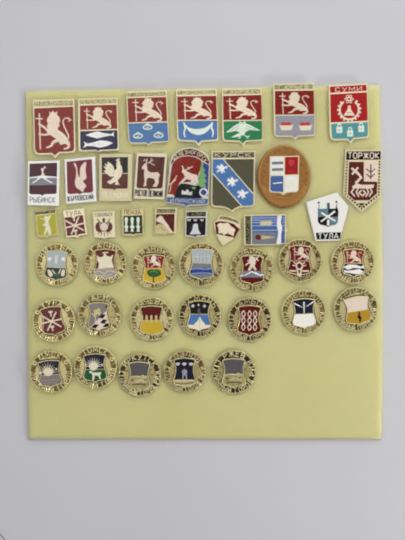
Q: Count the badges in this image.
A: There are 43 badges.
